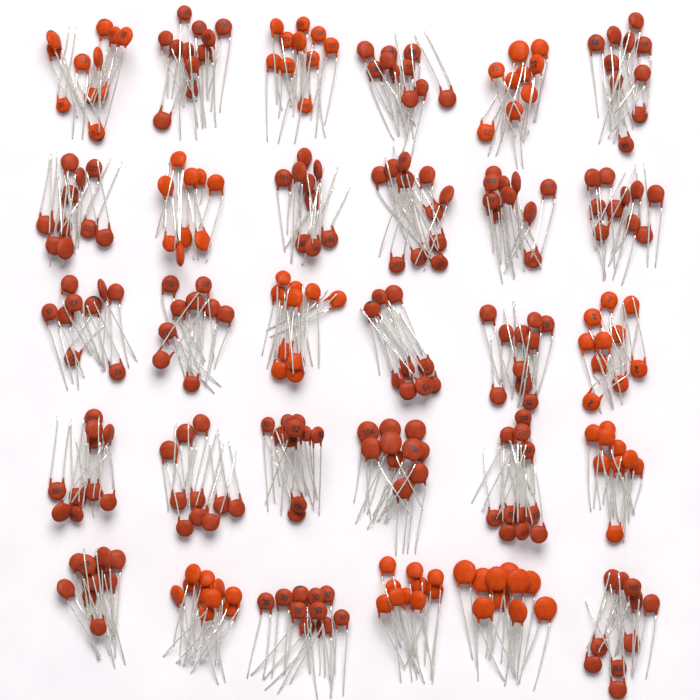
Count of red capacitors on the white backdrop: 199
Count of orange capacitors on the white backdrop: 98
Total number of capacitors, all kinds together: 297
